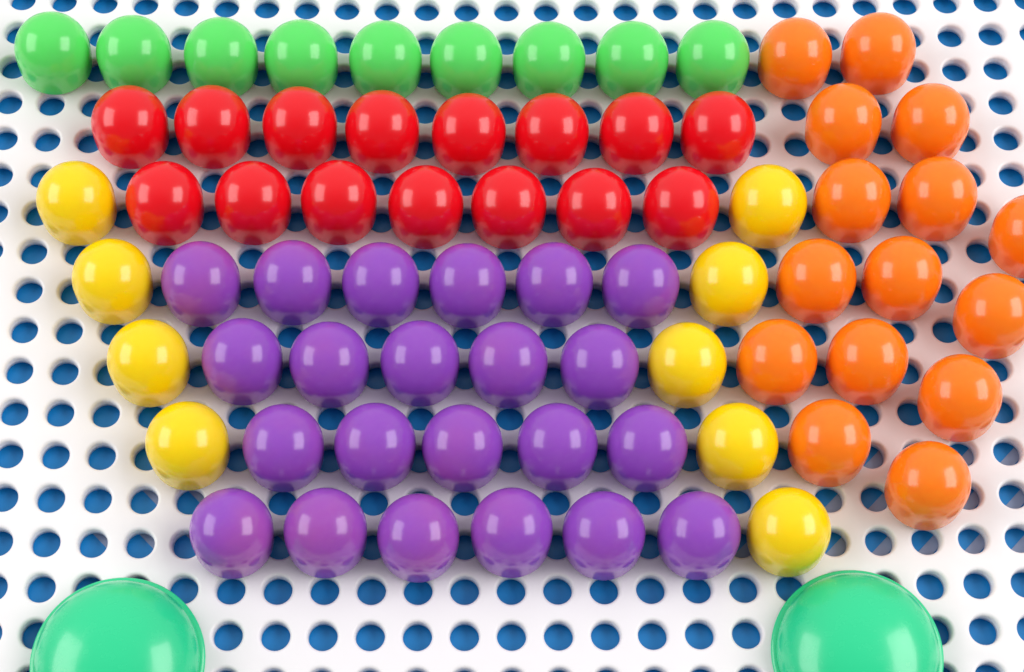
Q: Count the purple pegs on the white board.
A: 22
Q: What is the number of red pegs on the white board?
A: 15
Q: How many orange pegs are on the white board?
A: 15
